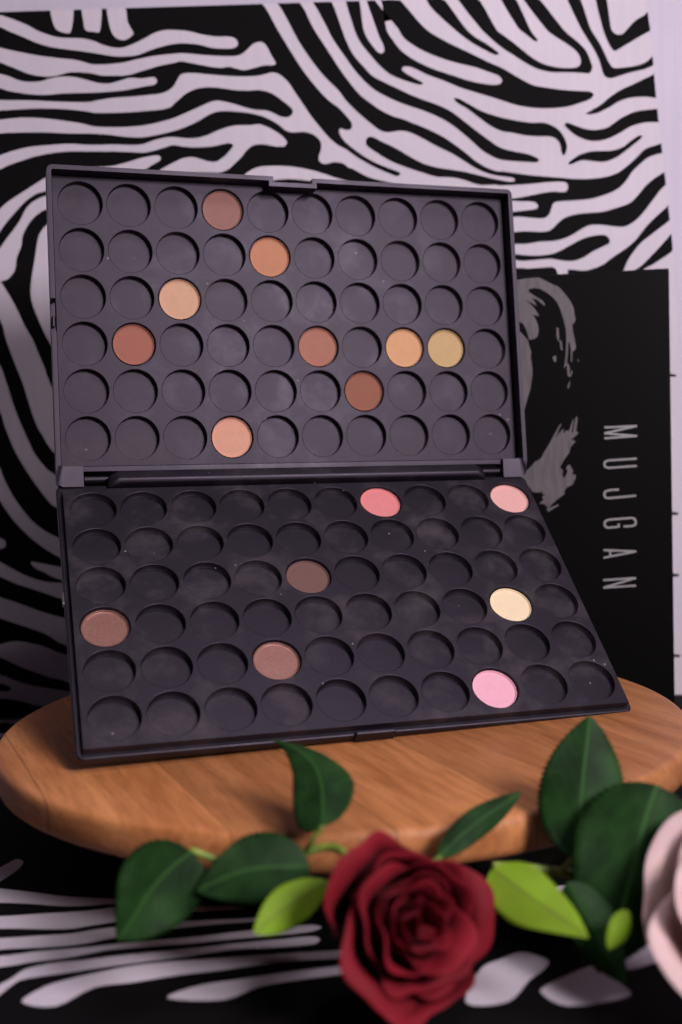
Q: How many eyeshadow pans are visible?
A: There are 16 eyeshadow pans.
